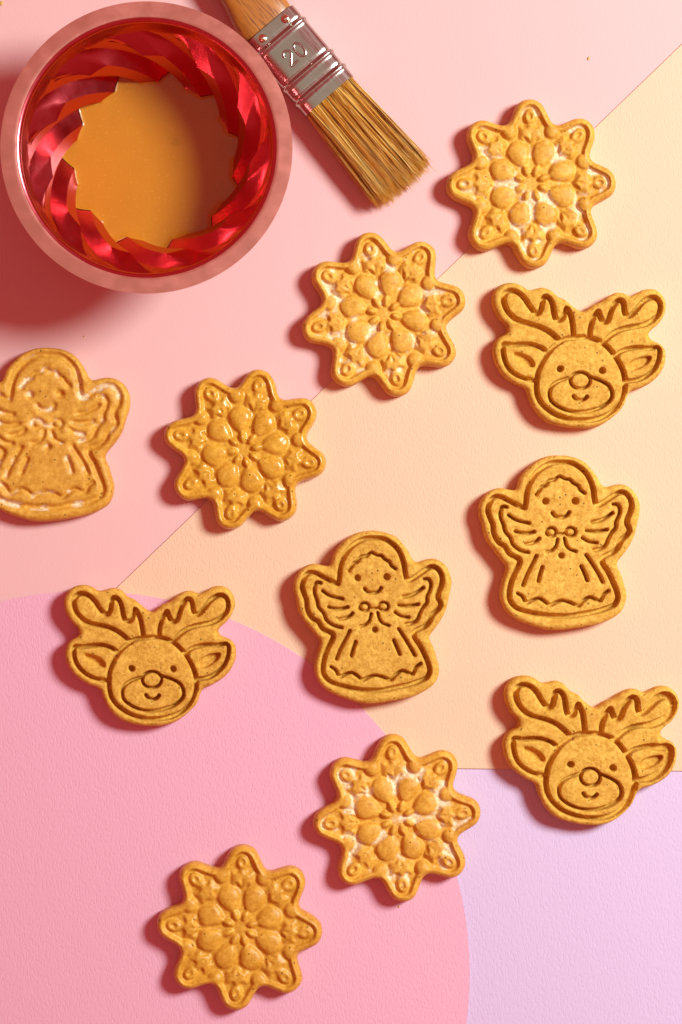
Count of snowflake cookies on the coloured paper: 5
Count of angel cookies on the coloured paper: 3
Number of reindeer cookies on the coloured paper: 3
